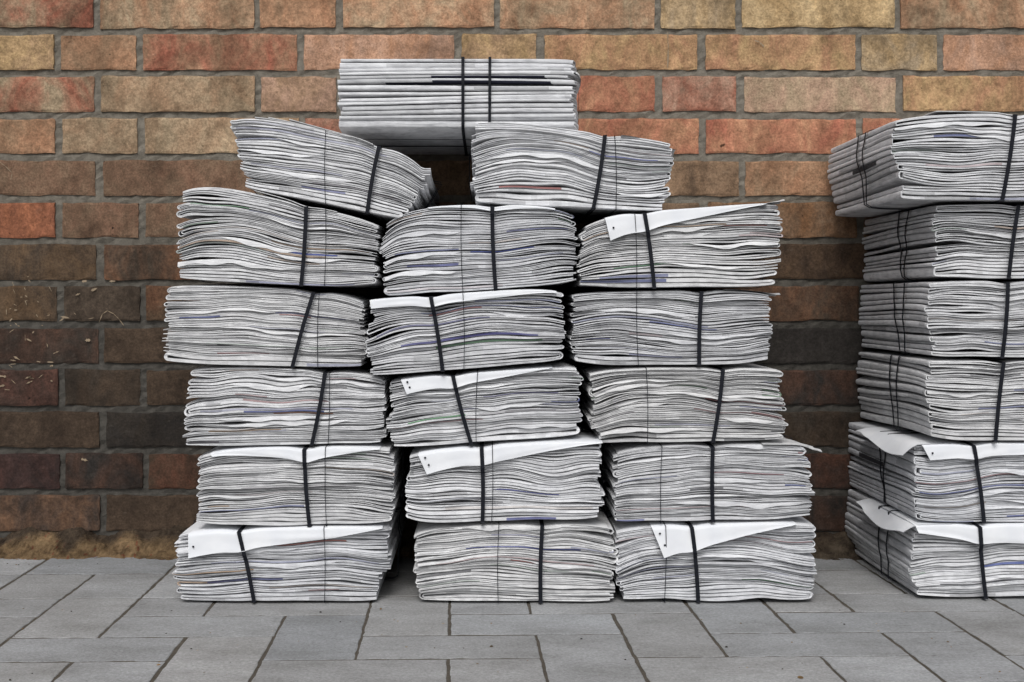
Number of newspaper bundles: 24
